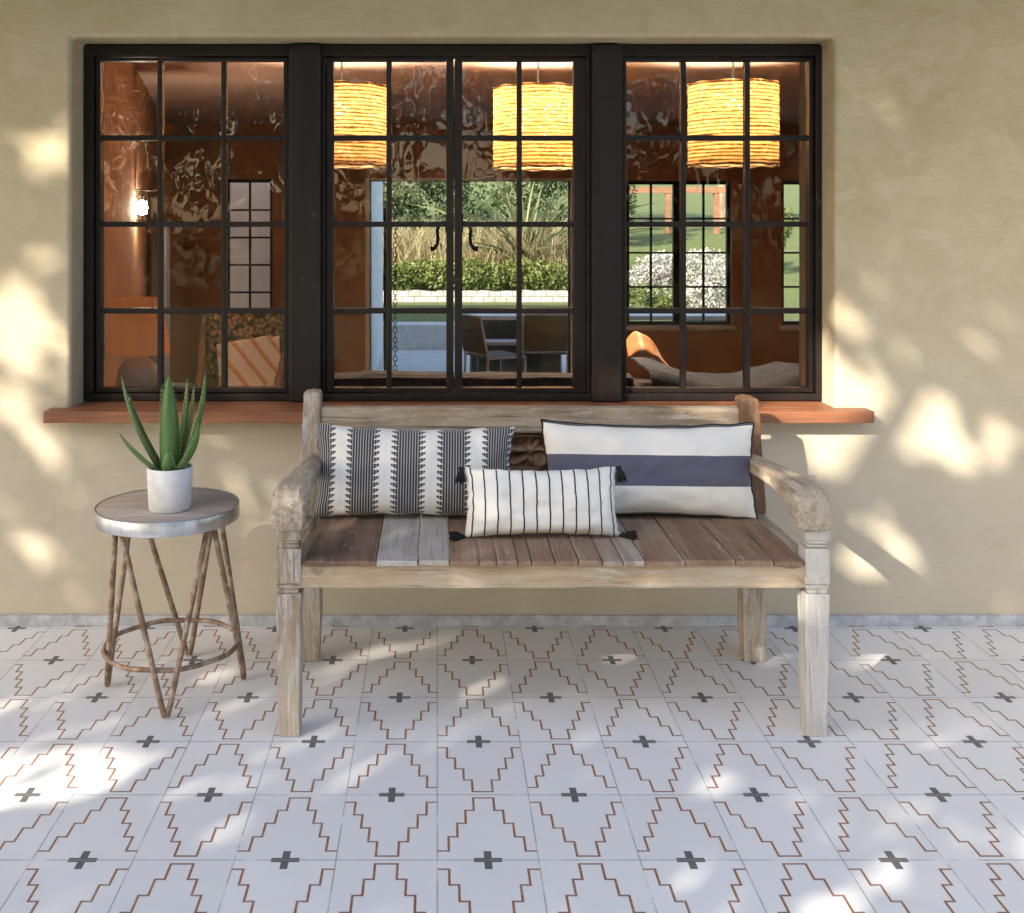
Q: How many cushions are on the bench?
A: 3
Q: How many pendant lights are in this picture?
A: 3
